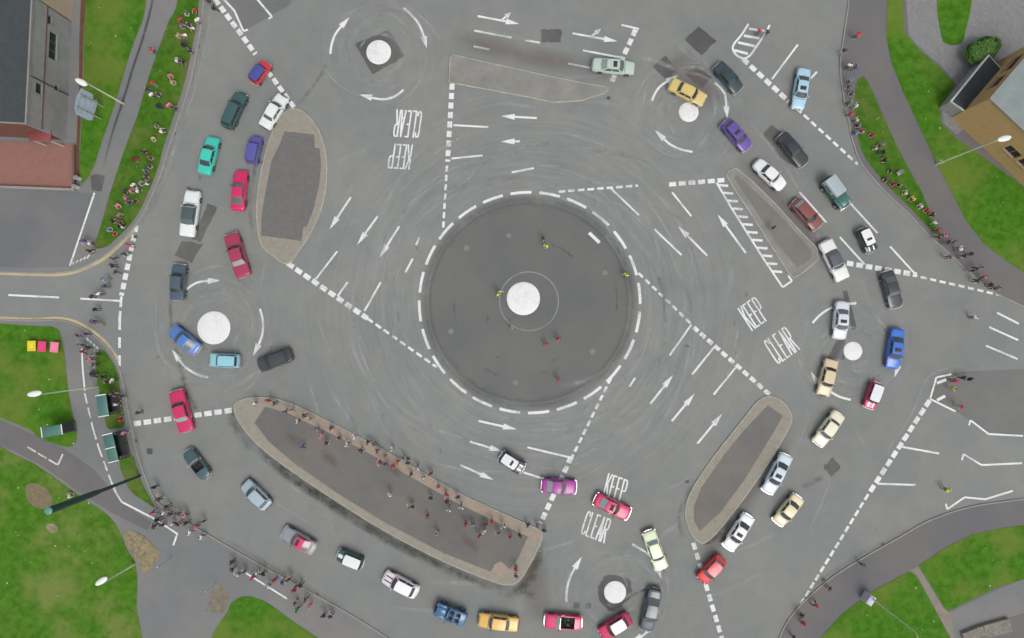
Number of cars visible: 48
